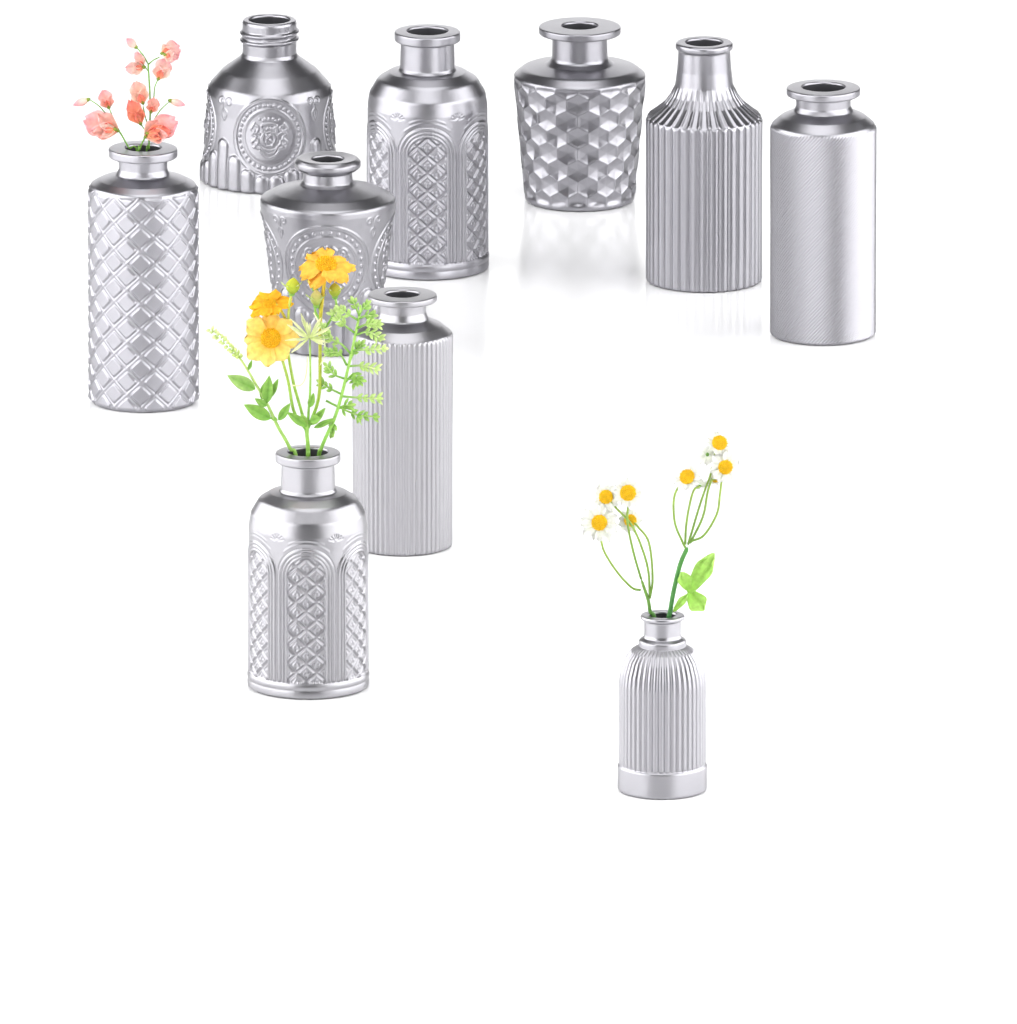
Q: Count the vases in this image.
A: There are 10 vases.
